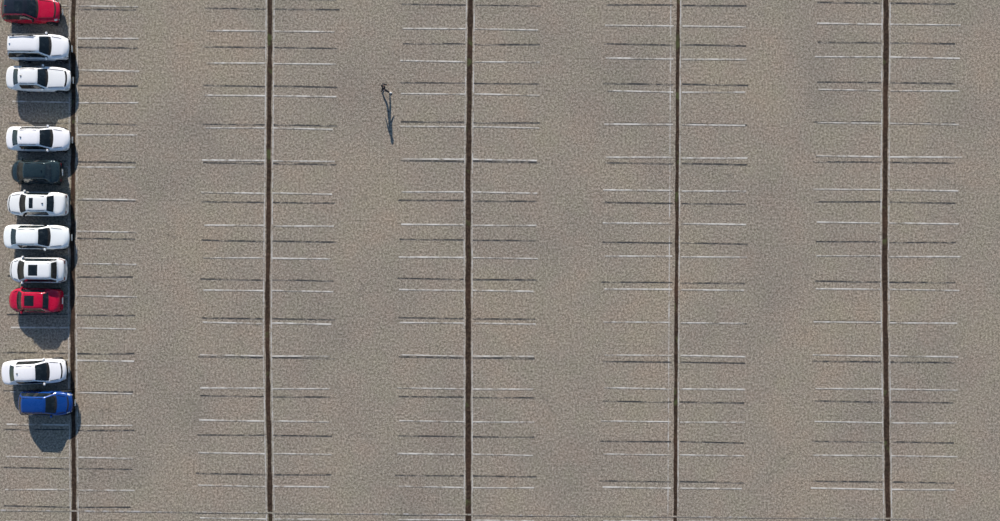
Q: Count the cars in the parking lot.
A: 11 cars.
